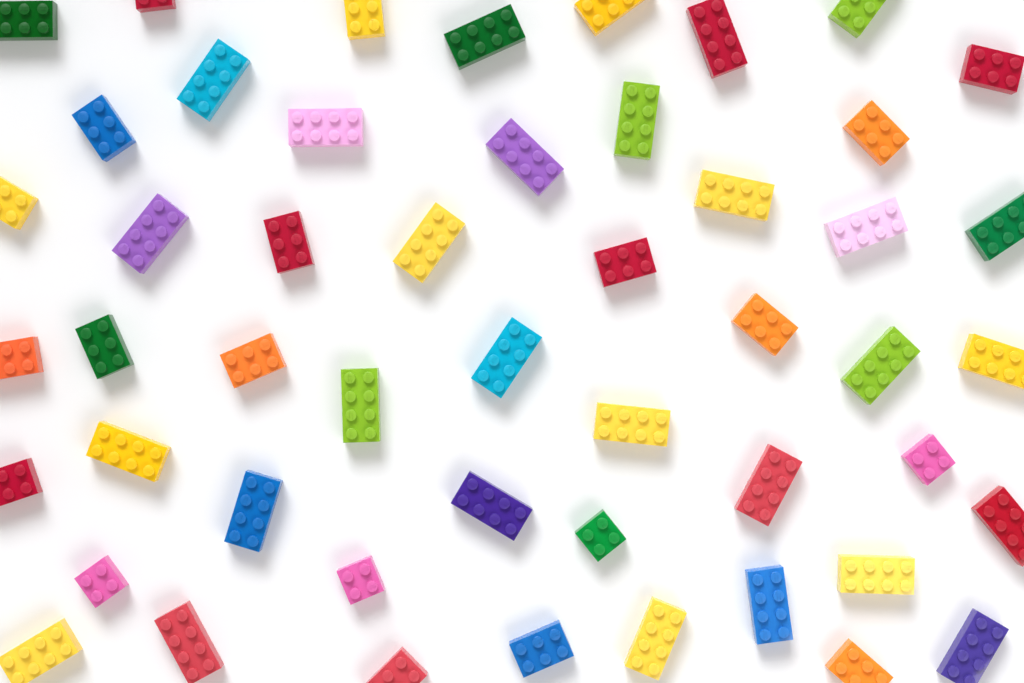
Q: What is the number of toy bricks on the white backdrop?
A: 50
